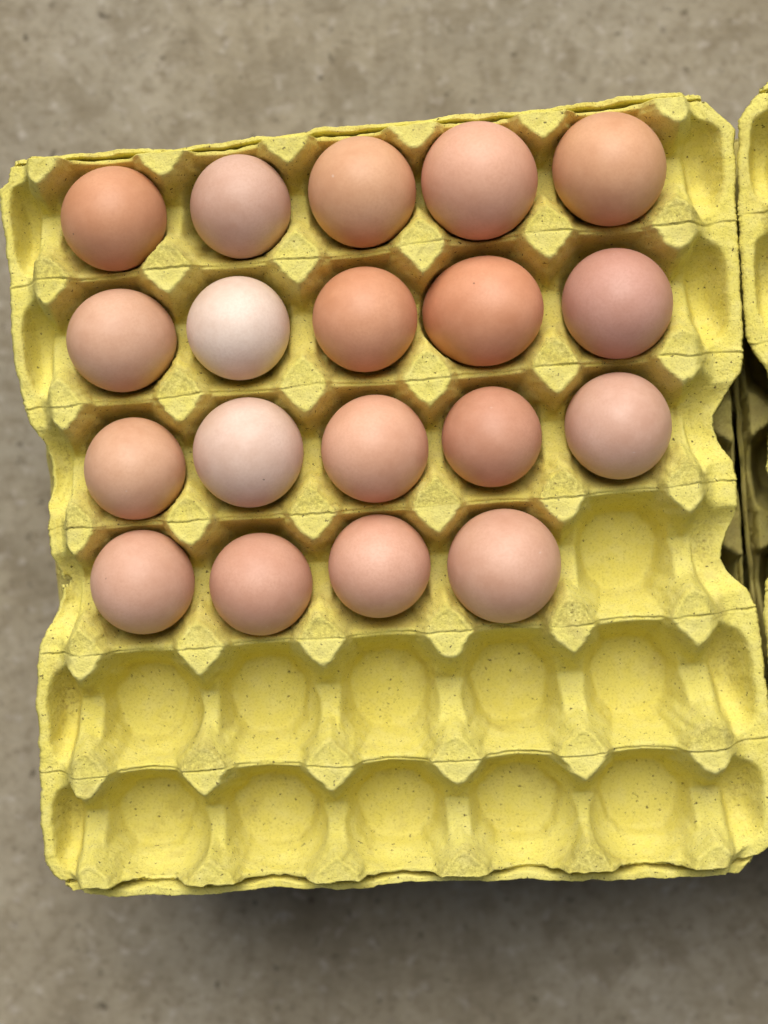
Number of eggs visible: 19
